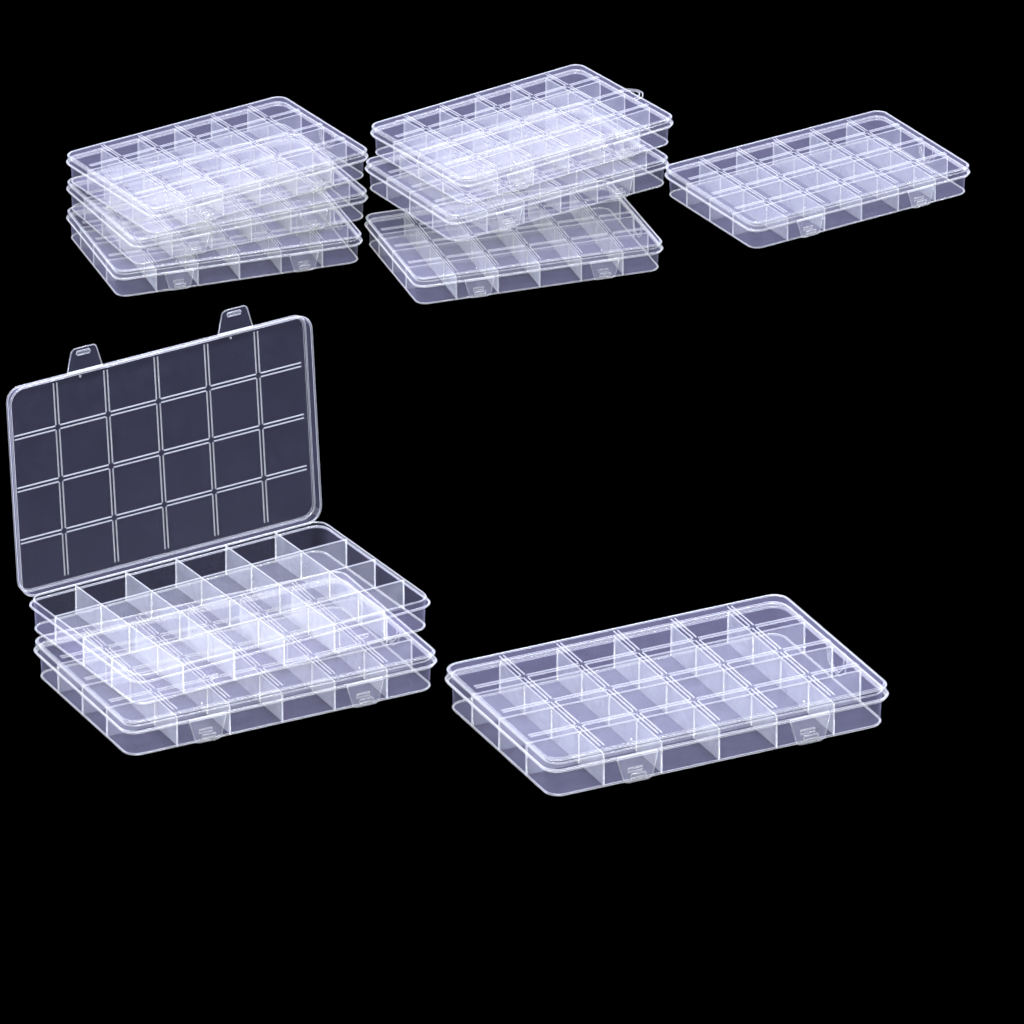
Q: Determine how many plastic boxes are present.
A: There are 10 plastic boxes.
